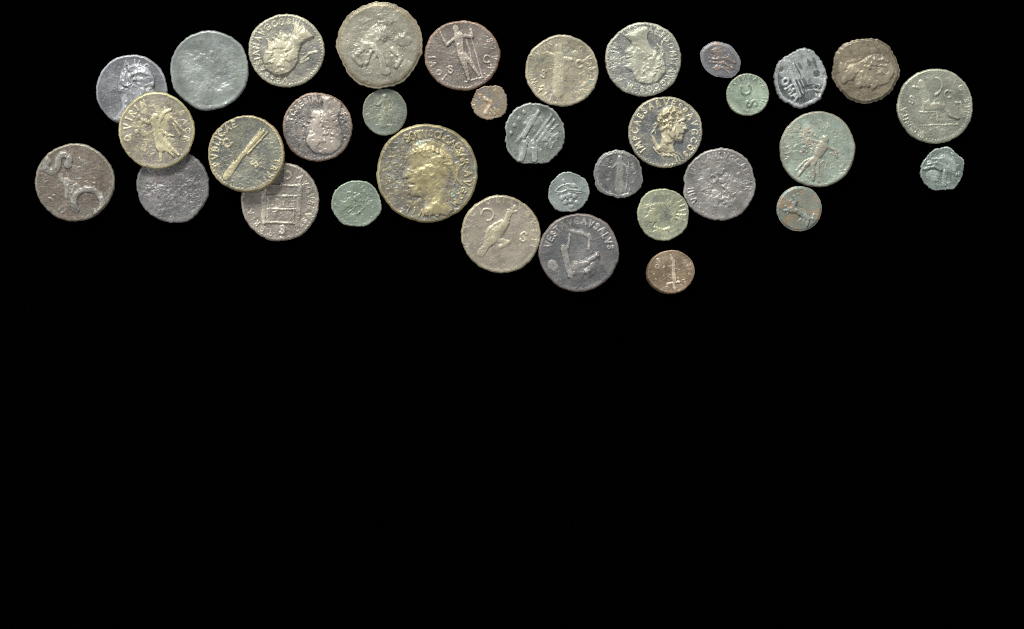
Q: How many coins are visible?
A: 34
